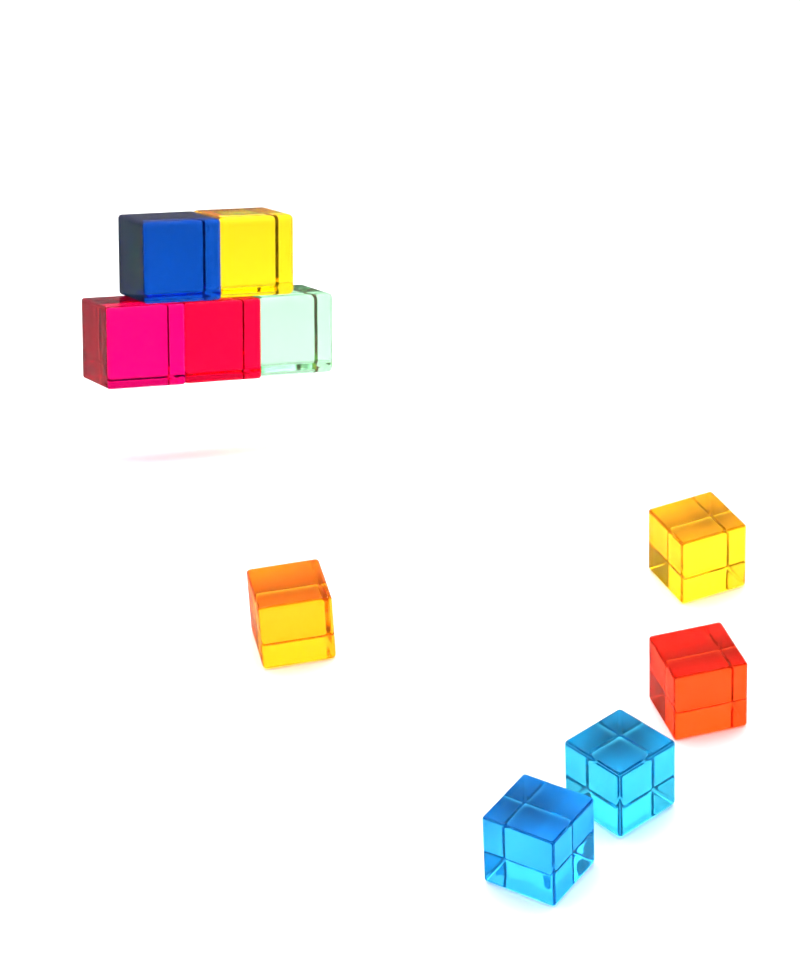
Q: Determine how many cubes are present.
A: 10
